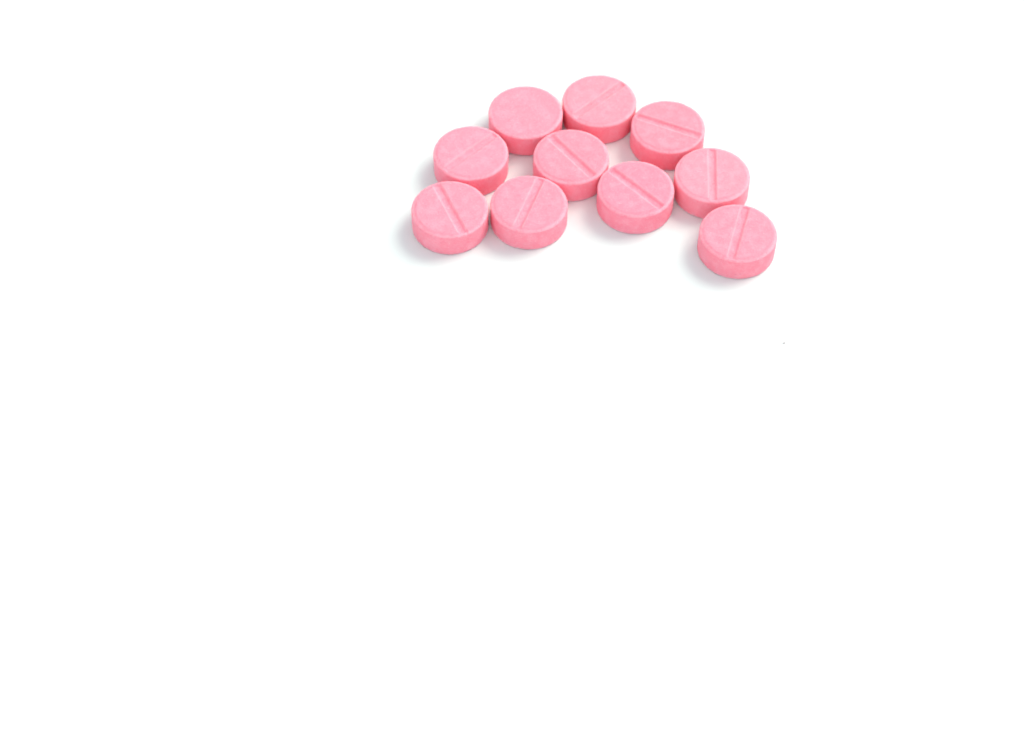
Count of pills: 10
